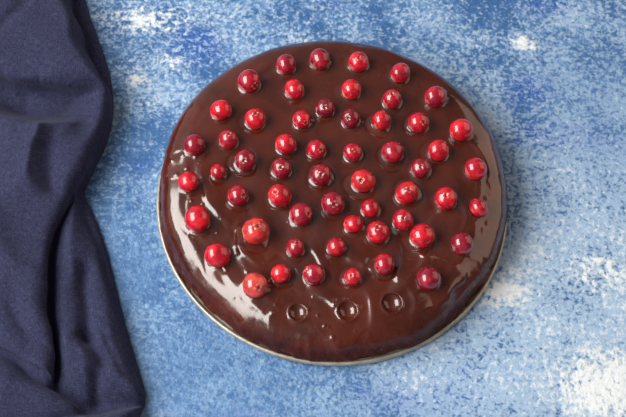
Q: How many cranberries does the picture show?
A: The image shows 56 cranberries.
